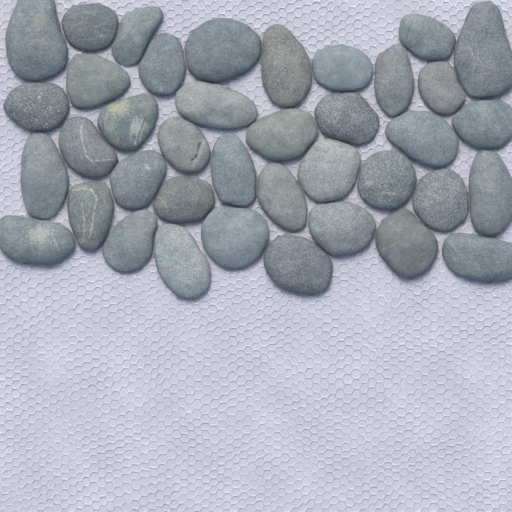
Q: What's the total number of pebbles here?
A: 39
